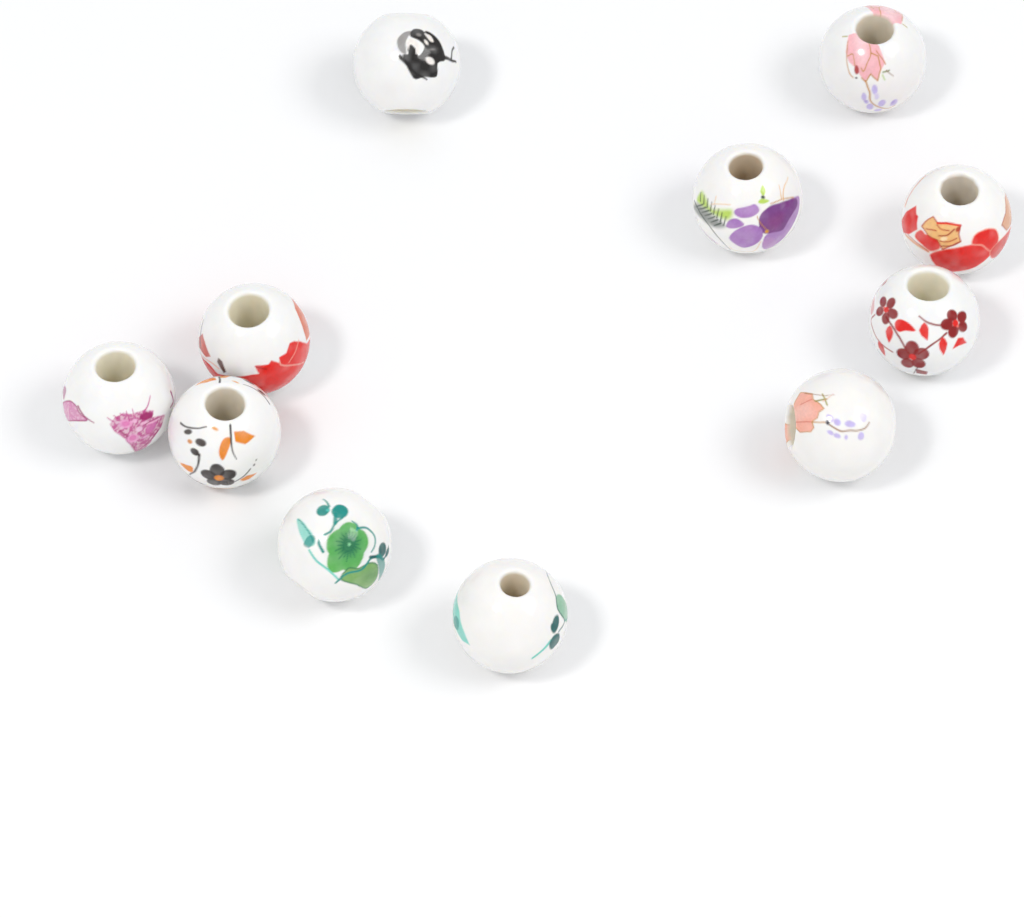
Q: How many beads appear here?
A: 11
